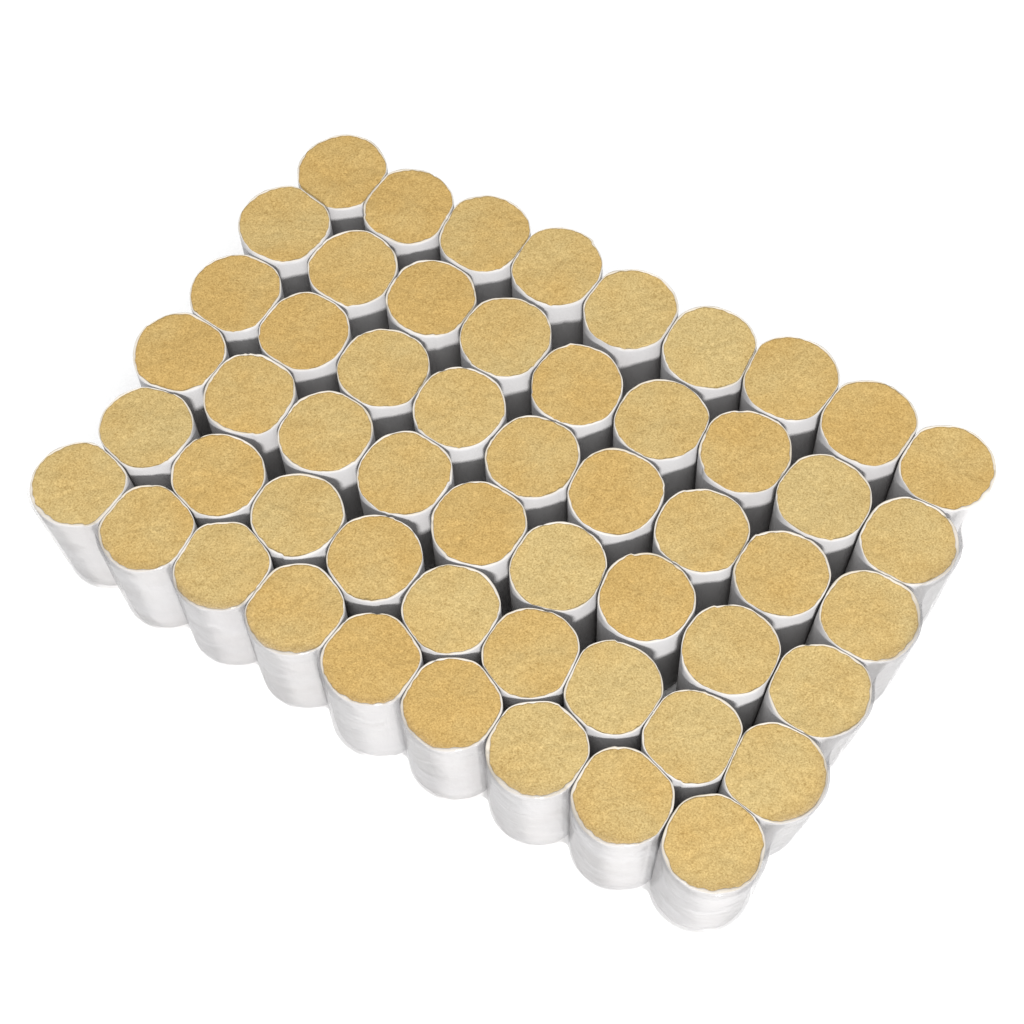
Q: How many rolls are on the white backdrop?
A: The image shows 54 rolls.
